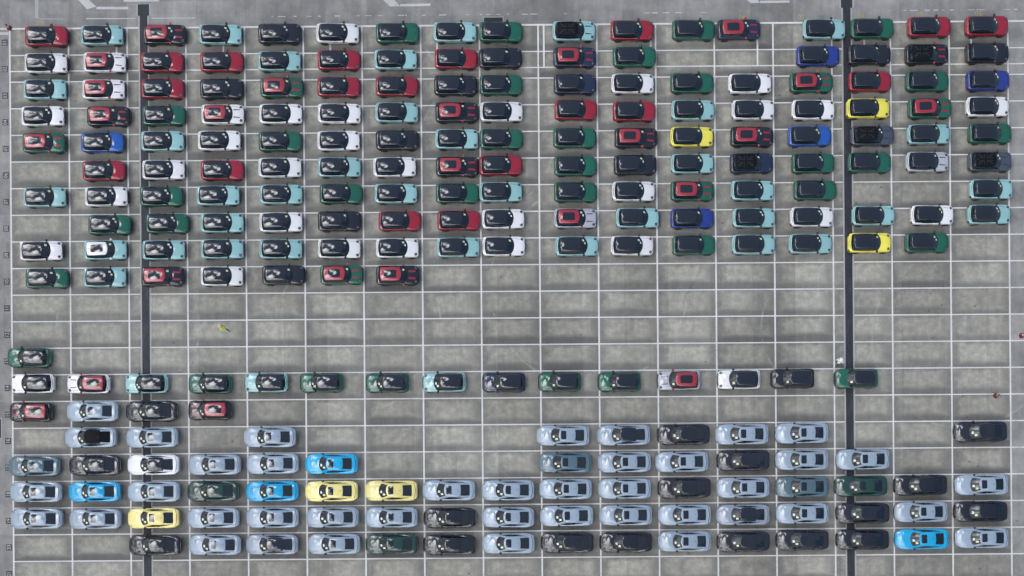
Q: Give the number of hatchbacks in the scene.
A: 171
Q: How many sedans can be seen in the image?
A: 72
